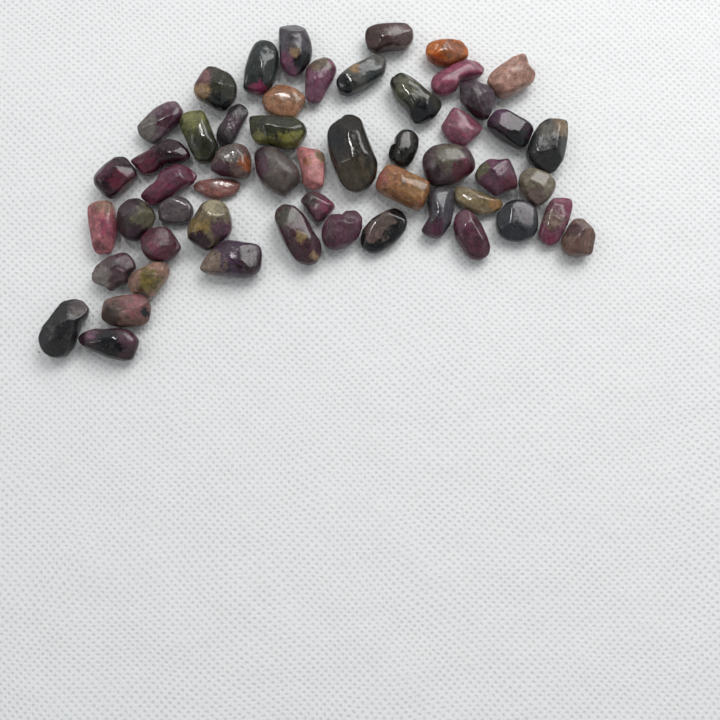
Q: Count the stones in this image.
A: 53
